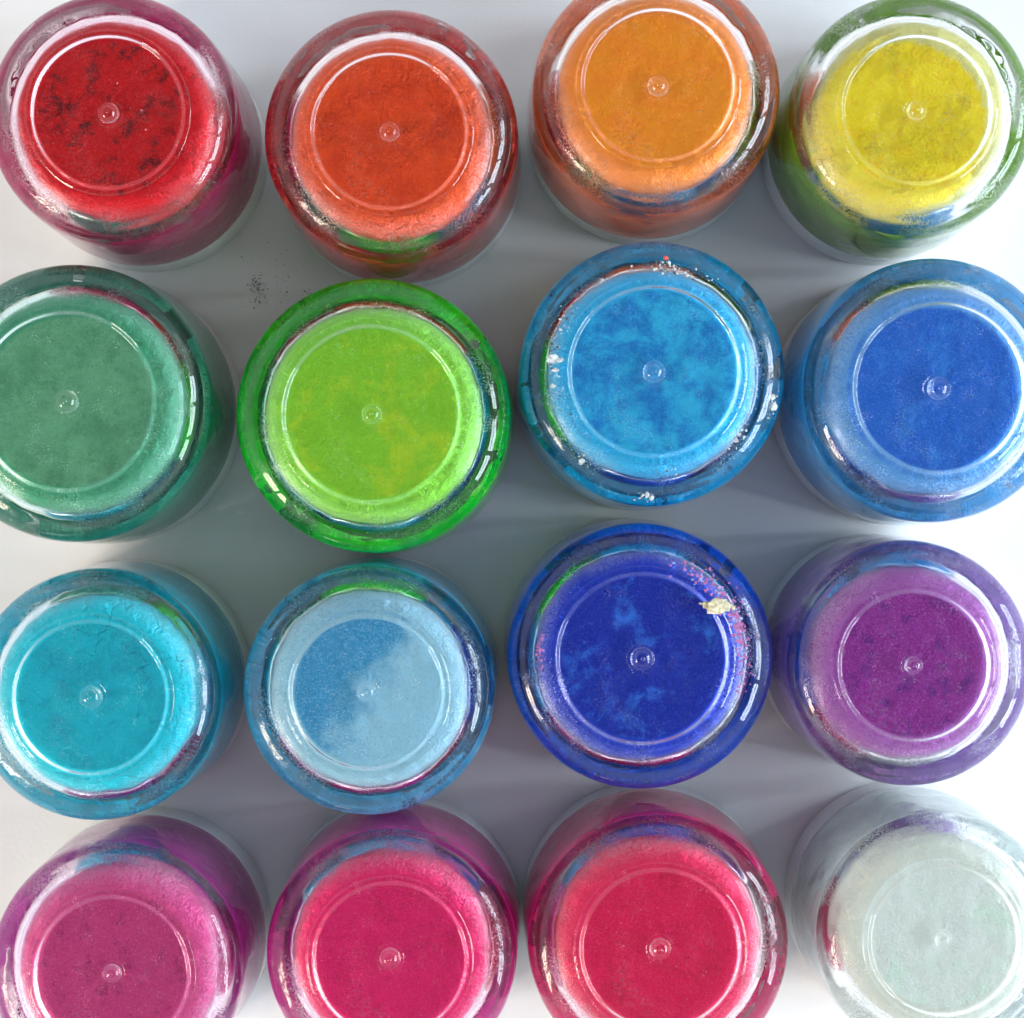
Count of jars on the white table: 16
